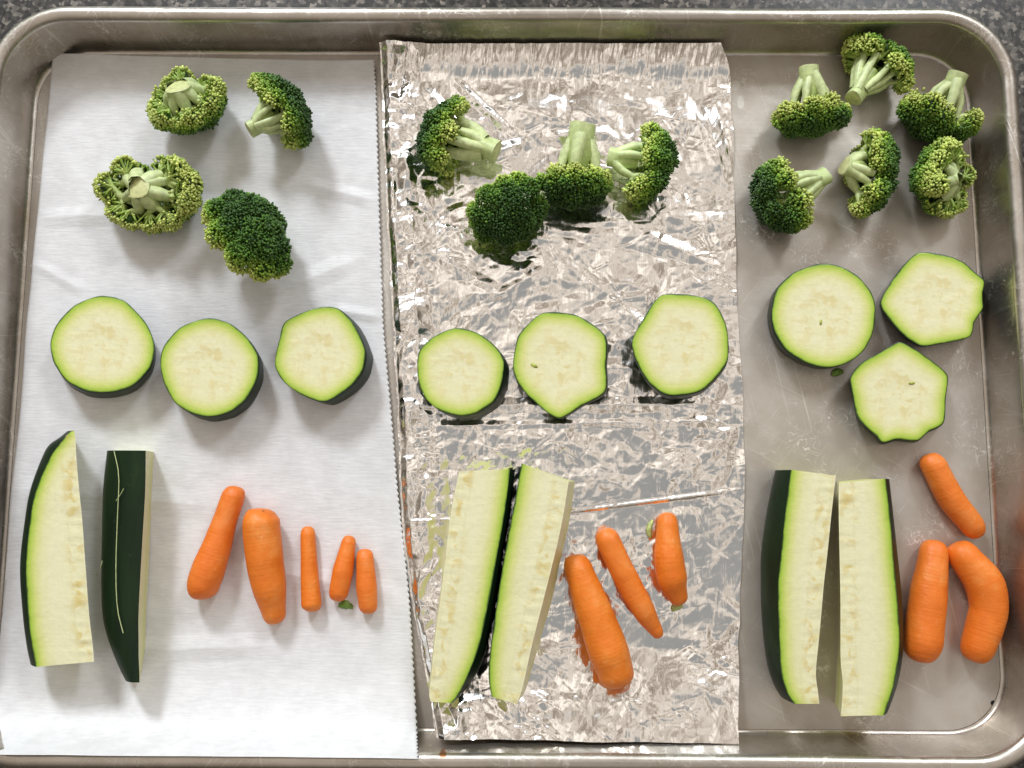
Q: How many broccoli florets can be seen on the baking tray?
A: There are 14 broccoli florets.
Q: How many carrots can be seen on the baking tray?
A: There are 11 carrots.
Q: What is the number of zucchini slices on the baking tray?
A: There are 9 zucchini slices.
